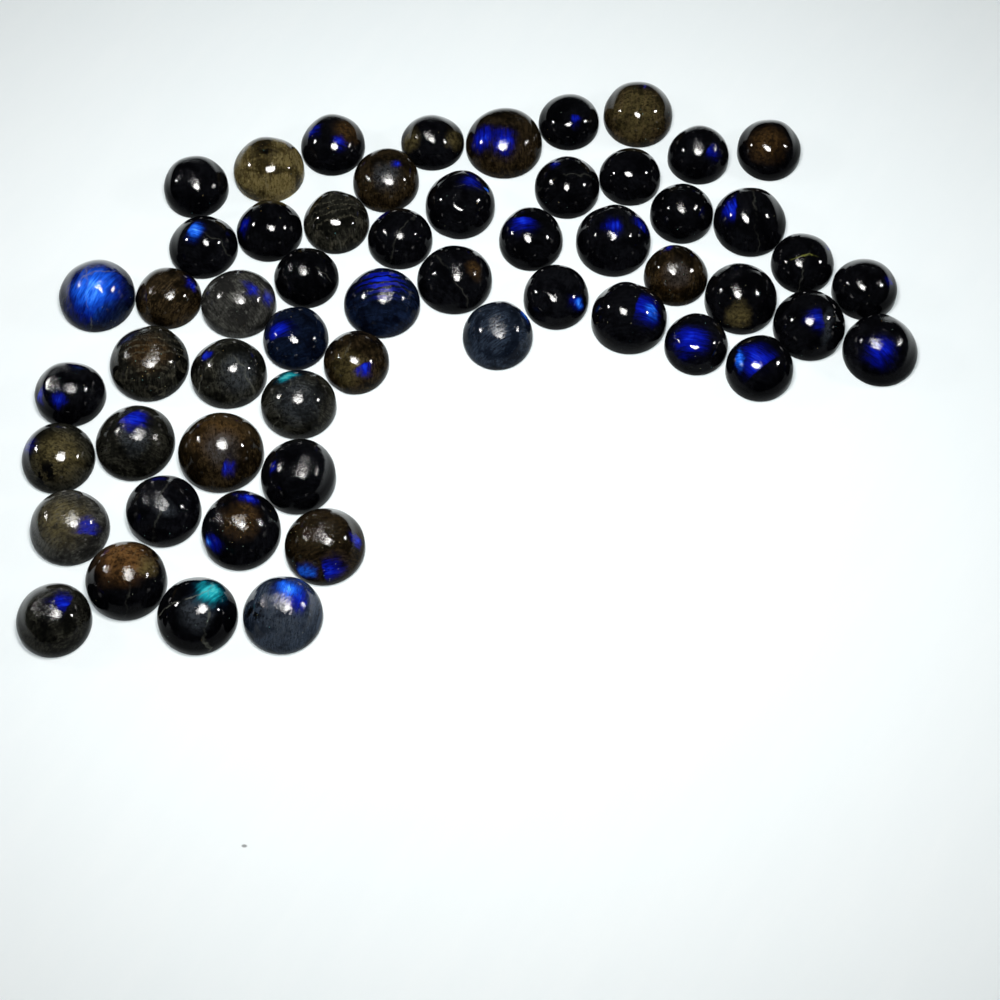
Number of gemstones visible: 56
